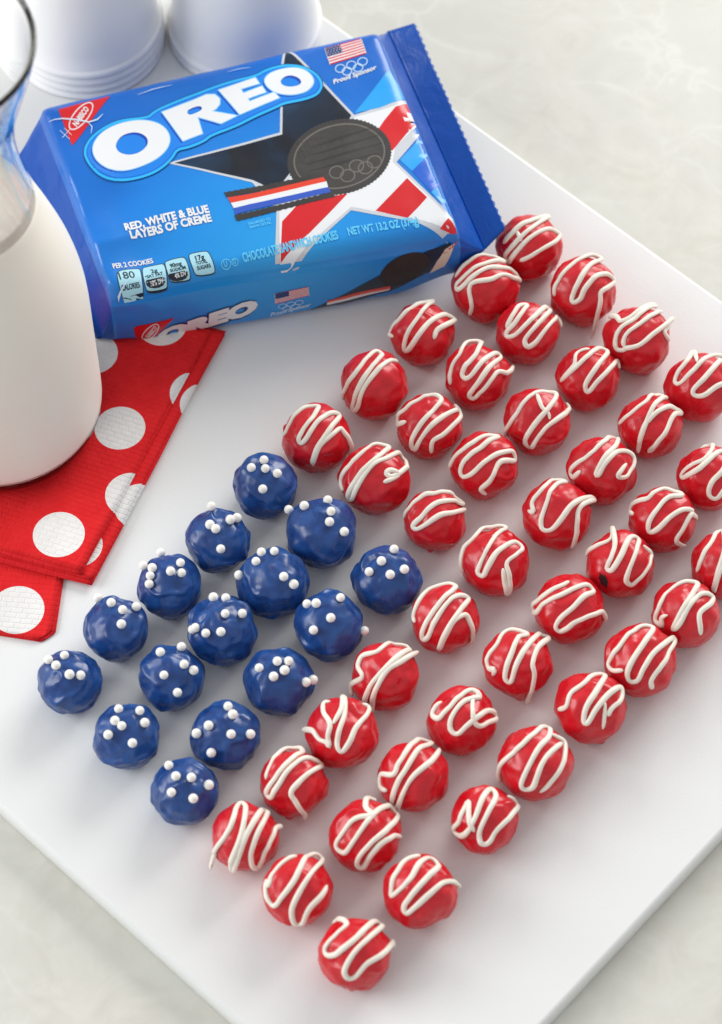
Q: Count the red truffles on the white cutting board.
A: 42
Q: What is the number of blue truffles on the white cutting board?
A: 15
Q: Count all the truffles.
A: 57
